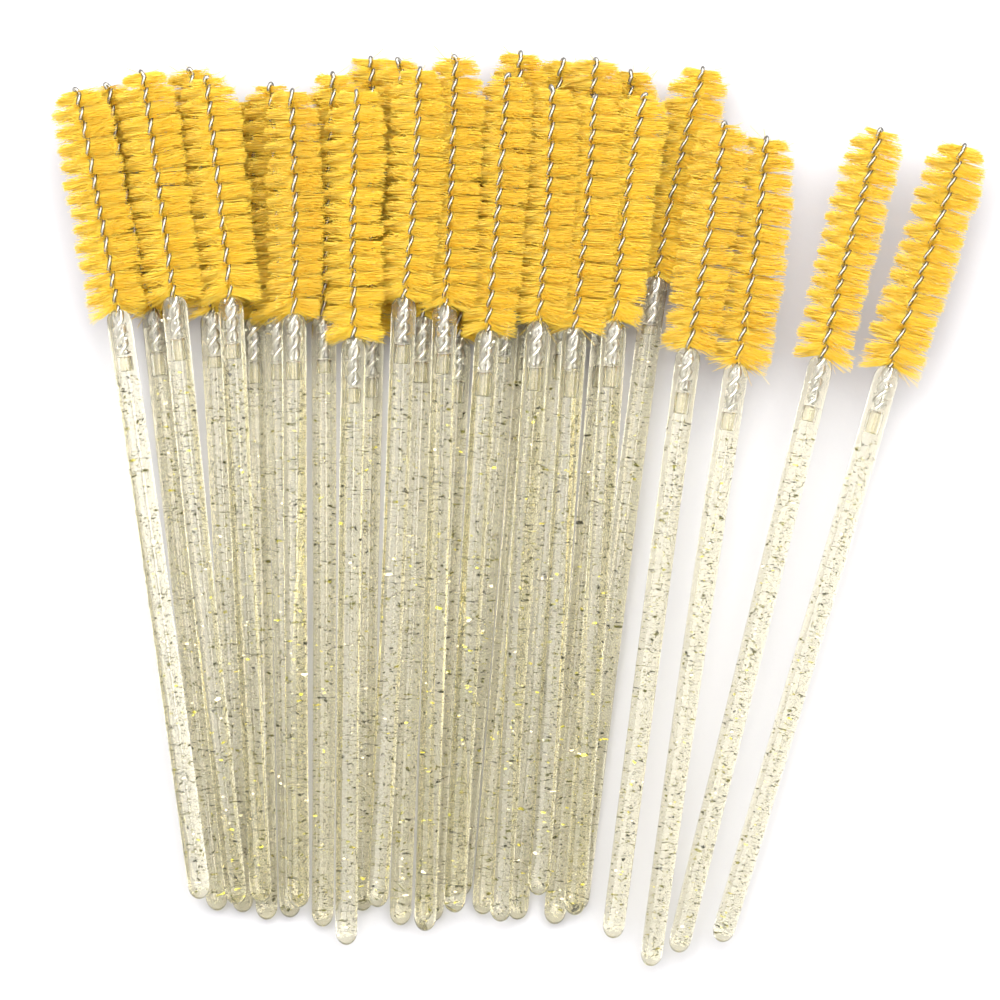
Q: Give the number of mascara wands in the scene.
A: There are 28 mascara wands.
